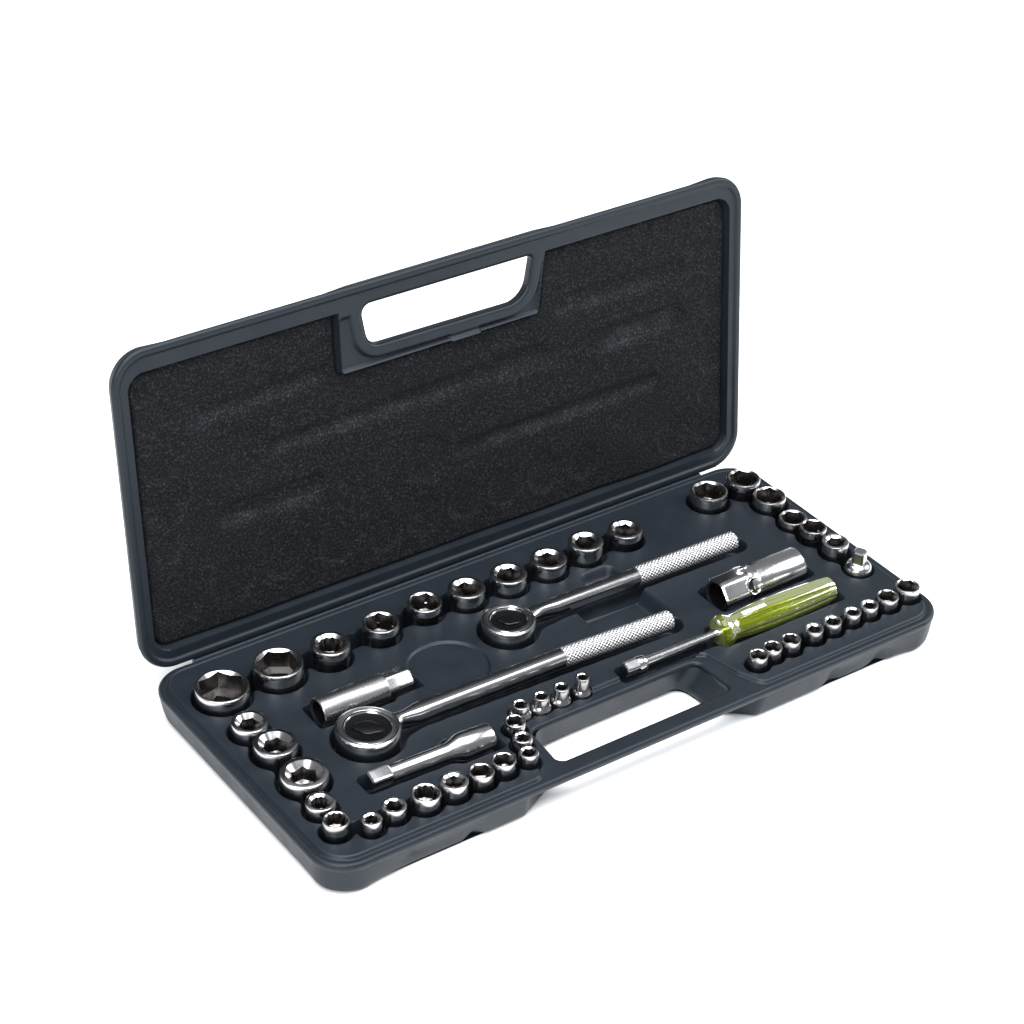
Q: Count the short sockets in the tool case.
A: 43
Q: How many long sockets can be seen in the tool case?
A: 2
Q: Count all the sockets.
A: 45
